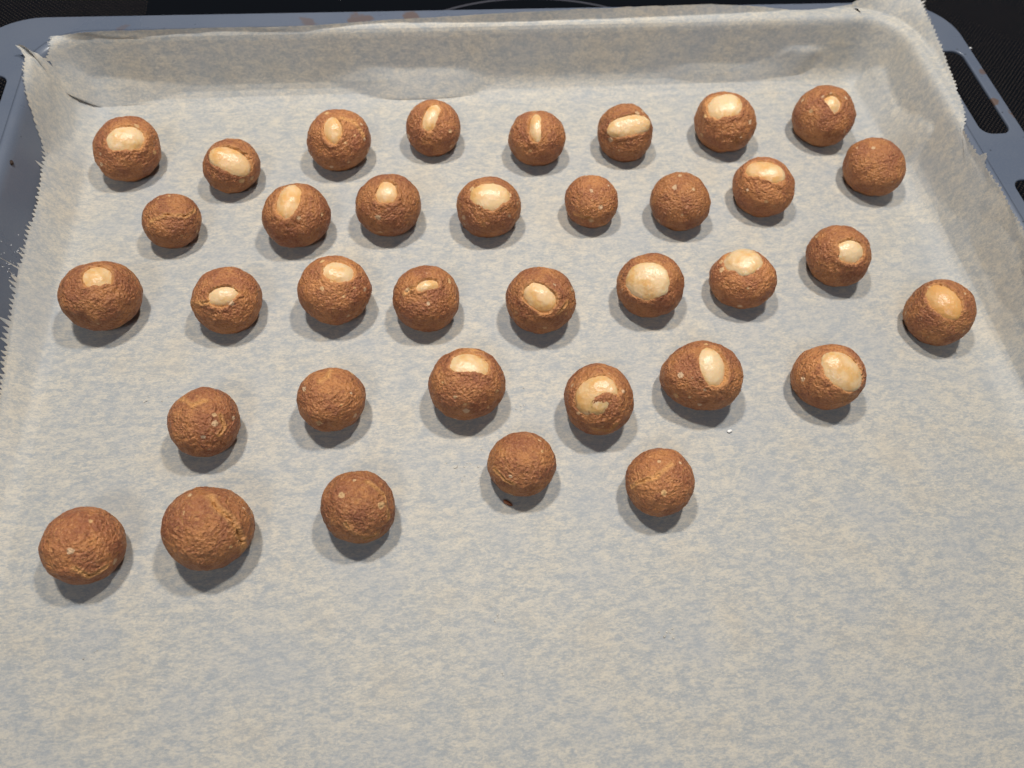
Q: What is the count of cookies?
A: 36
